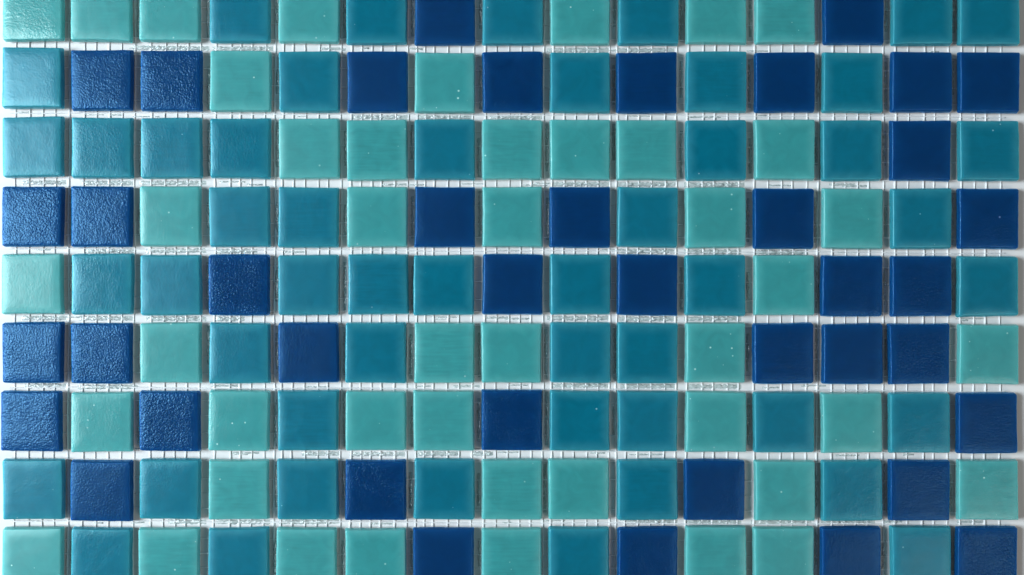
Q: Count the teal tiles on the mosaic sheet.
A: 50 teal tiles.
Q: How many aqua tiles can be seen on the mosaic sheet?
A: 45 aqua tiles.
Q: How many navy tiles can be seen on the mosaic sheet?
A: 40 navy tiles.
